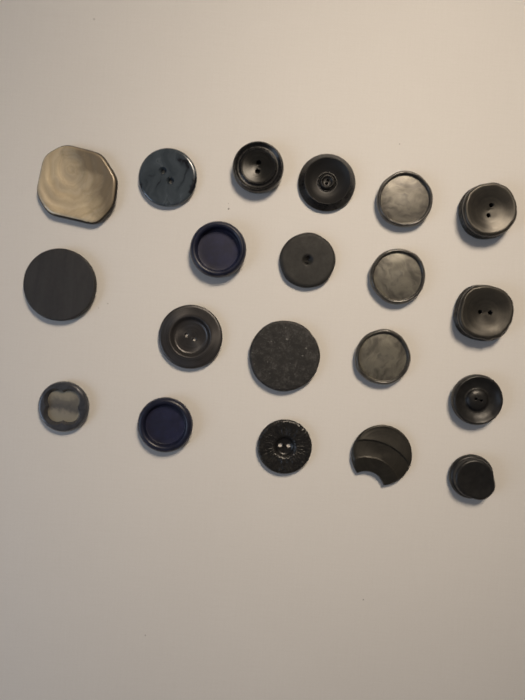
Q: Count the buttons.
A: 20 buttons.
